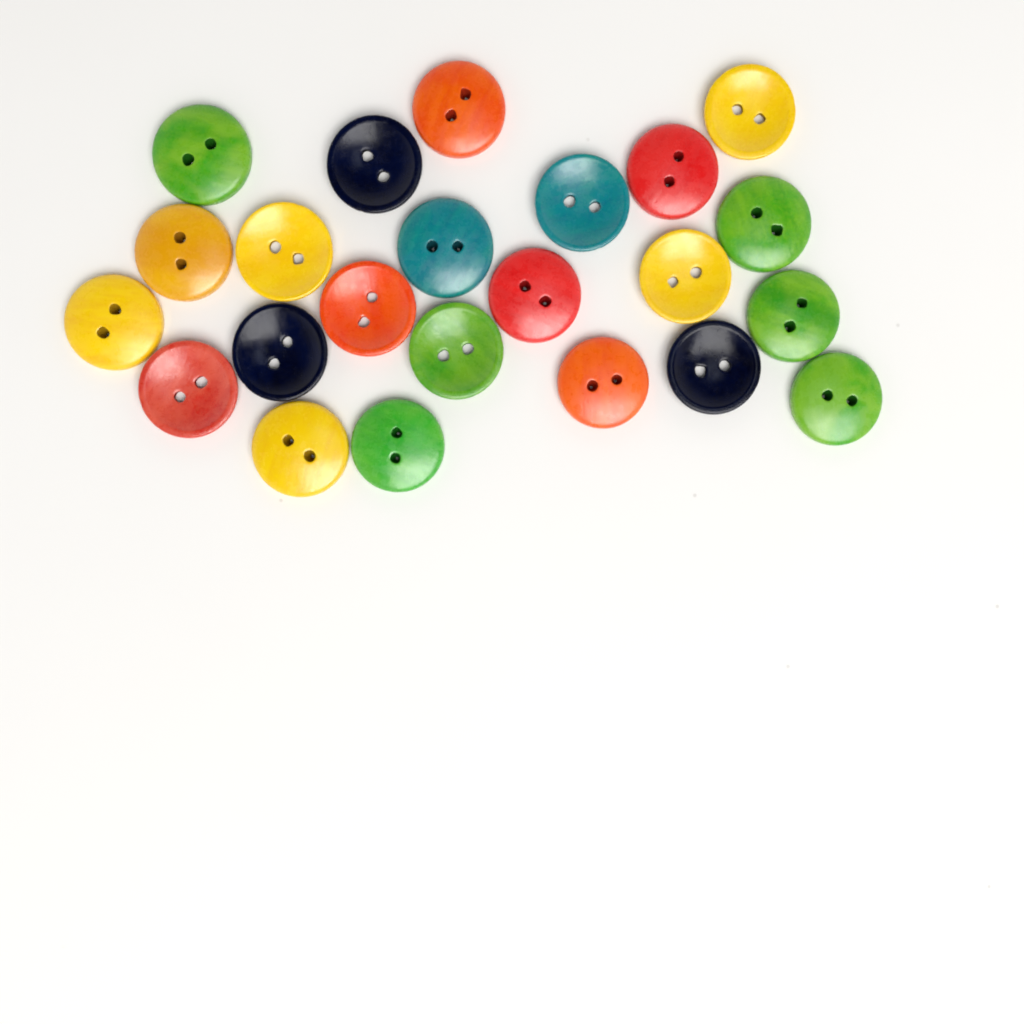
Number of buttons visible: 23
